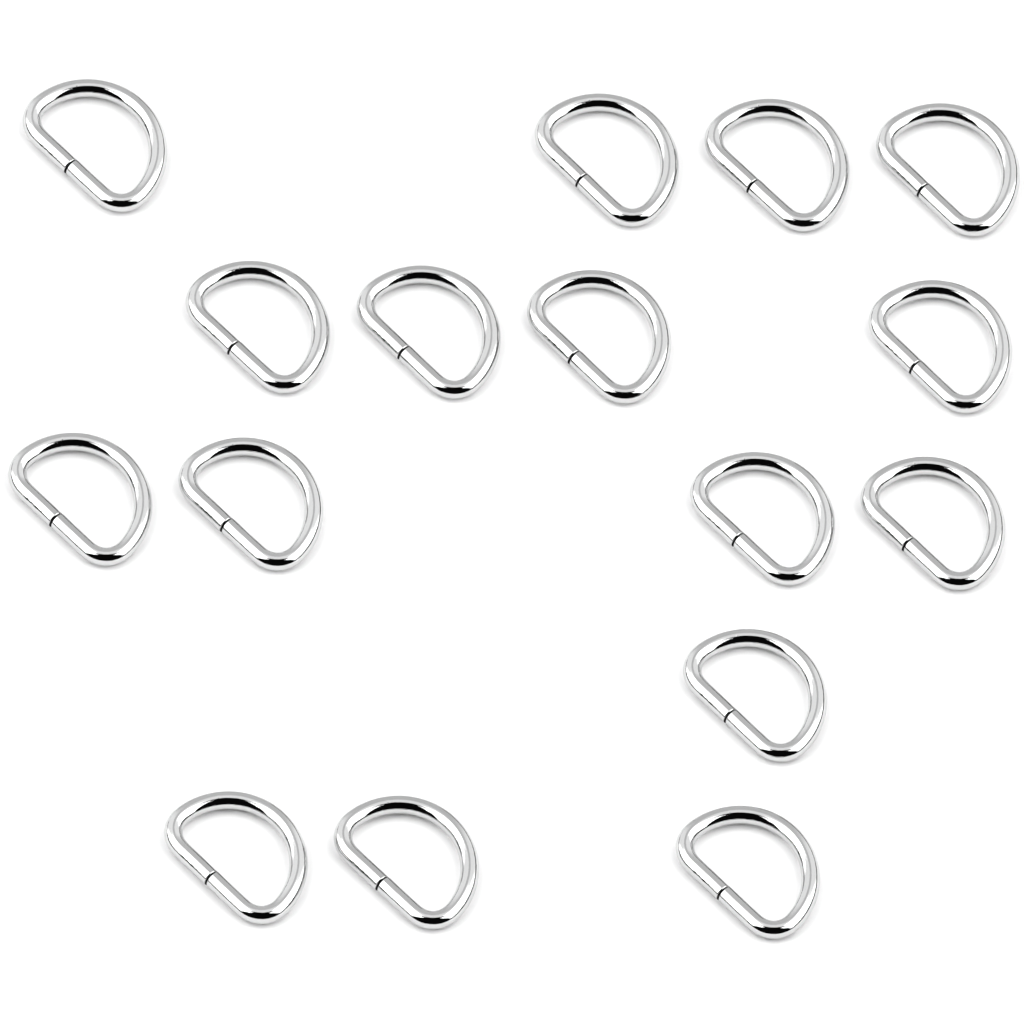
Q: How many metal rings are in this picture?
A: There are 16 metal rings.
